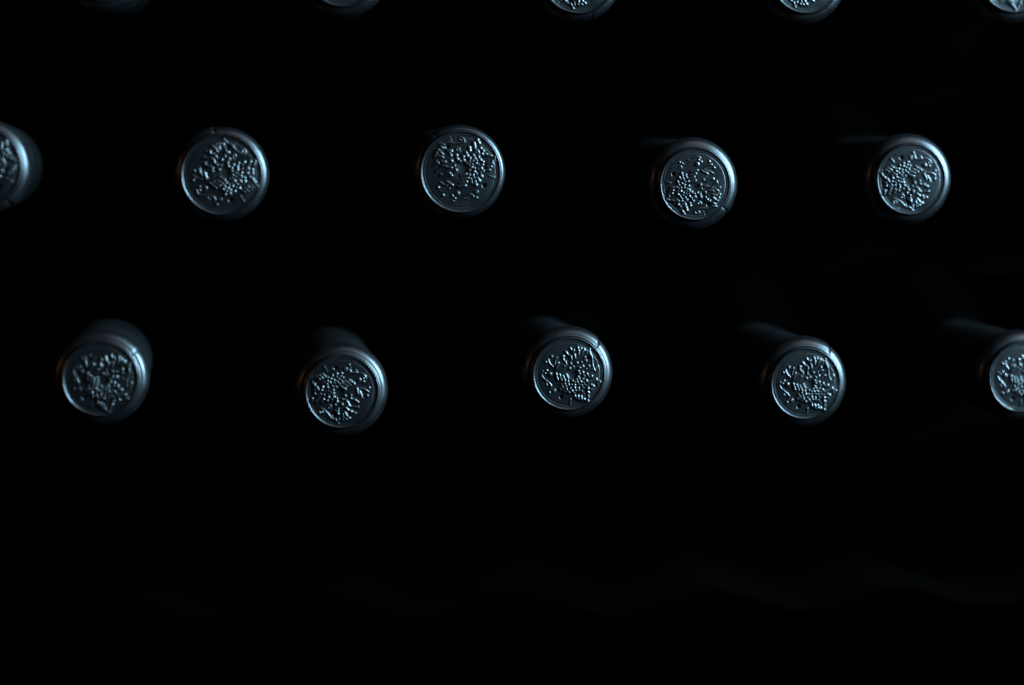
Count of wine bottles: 15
